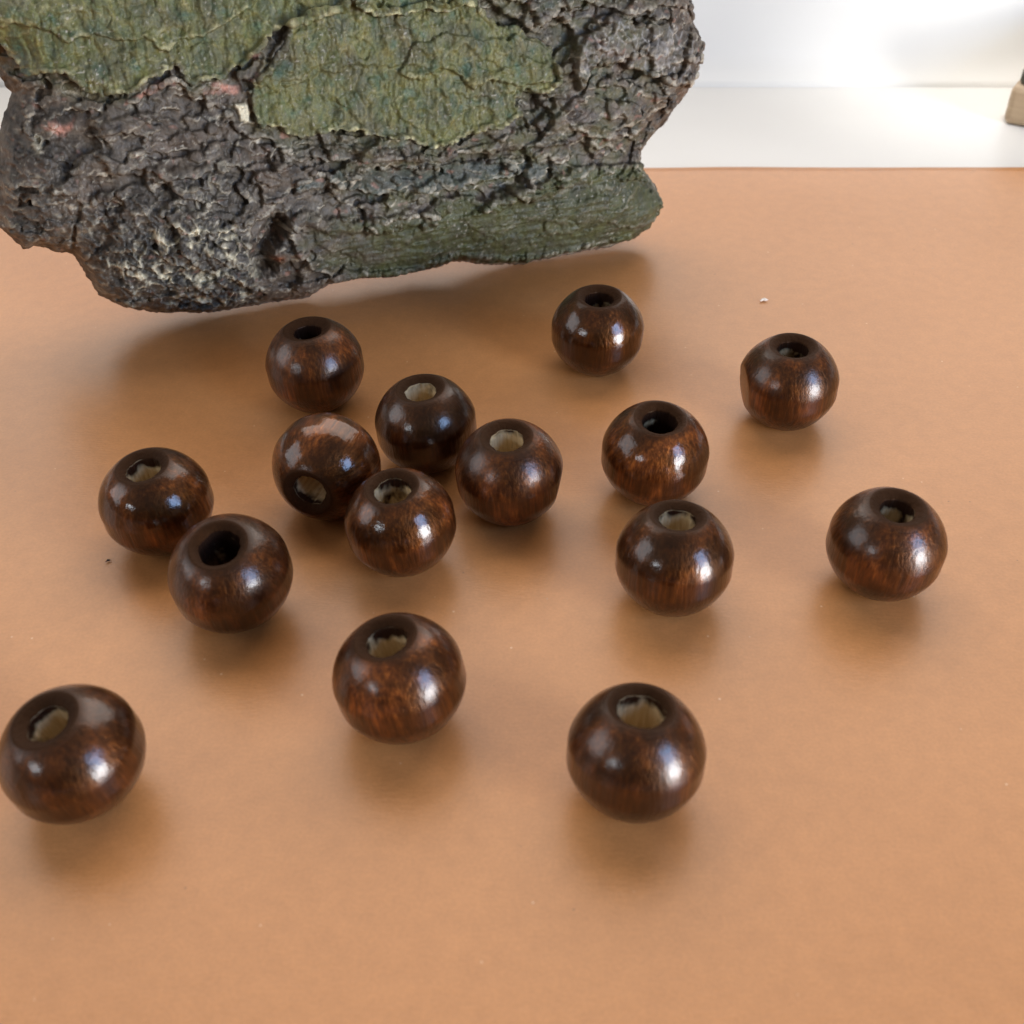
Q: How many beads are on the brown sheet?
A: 15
